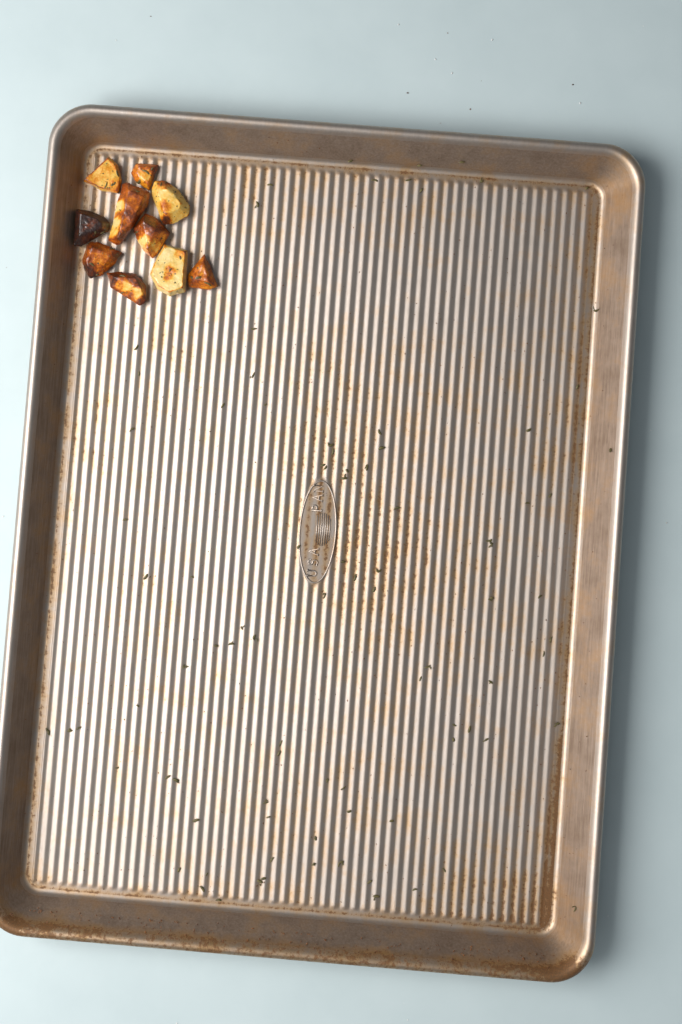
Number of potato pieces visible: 10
